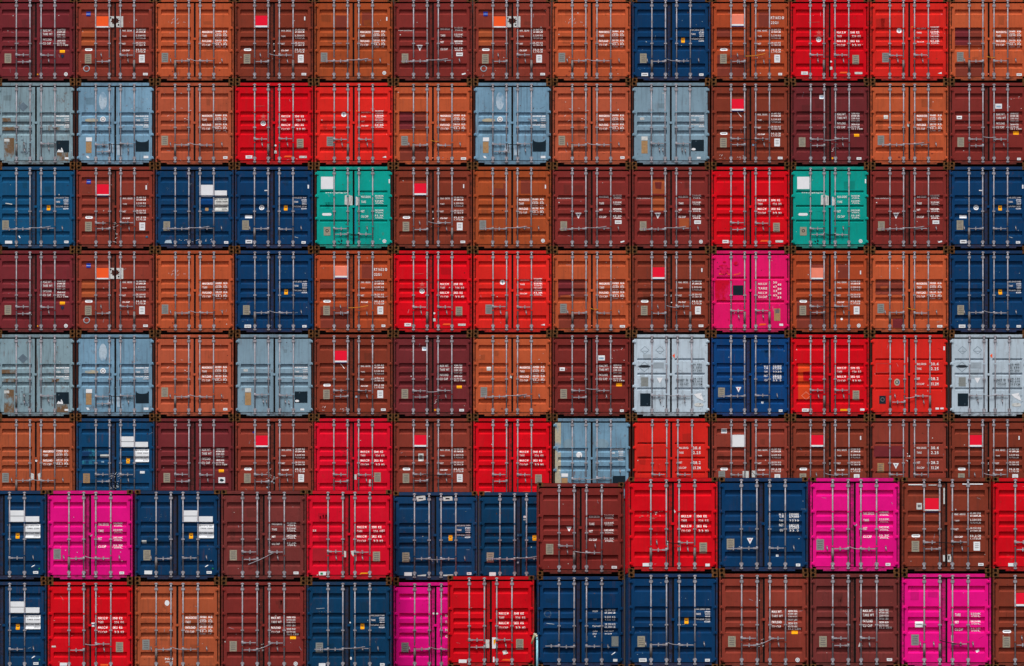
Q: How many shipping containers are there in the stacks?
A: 104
